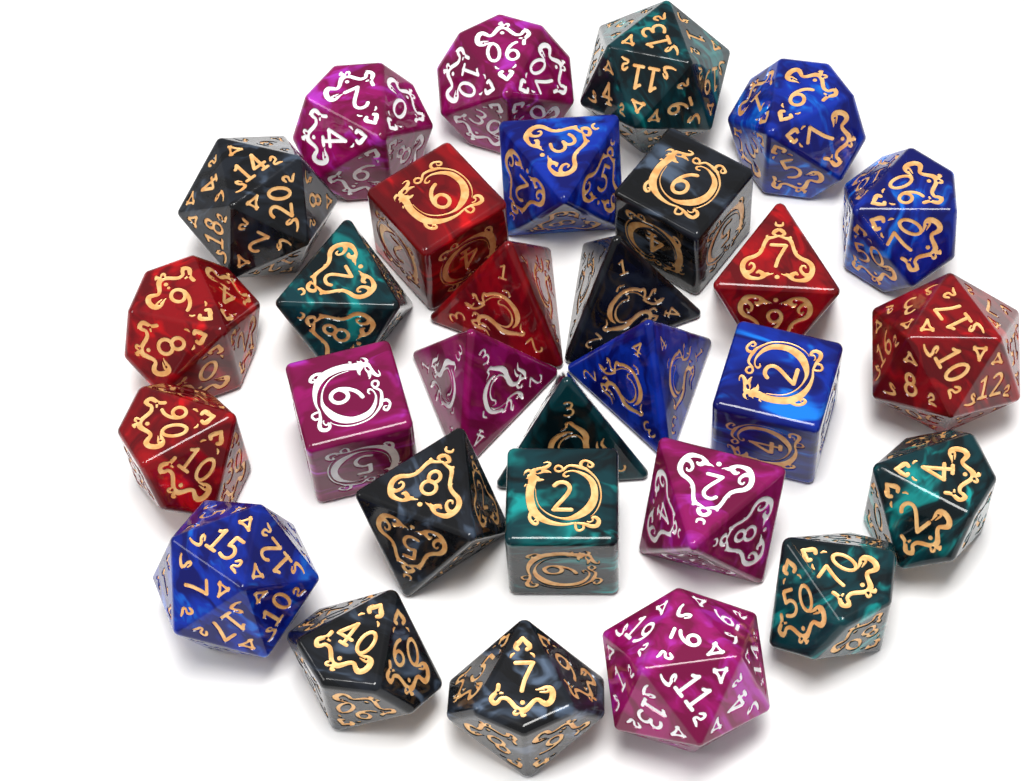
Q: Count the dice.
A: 30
